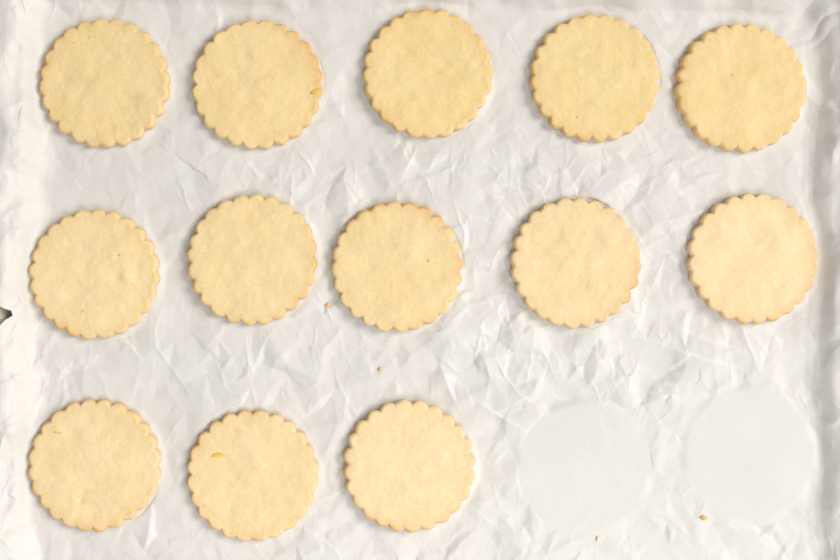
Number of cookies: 13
